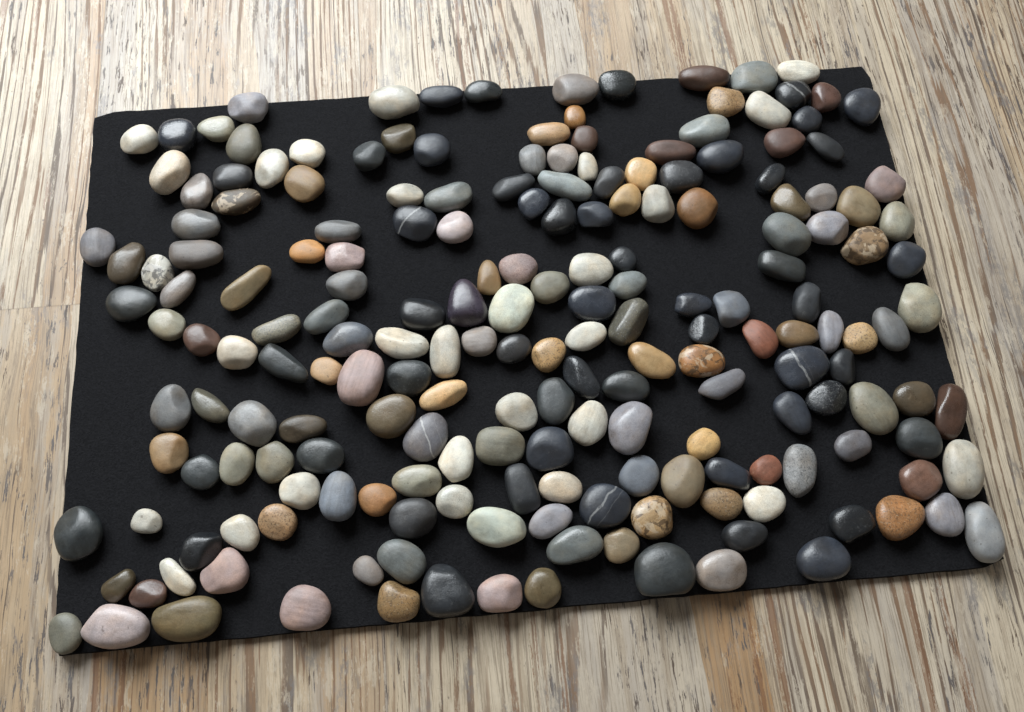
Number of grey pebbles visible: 56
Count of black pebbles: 55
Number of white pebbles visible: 29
